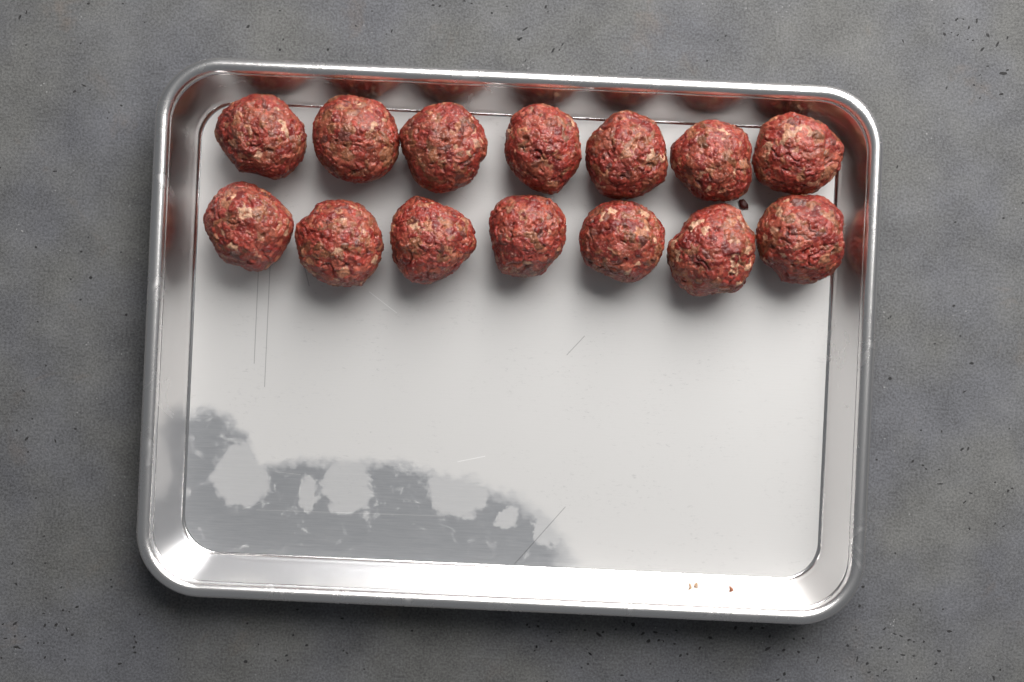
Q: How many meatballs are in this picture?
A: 14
